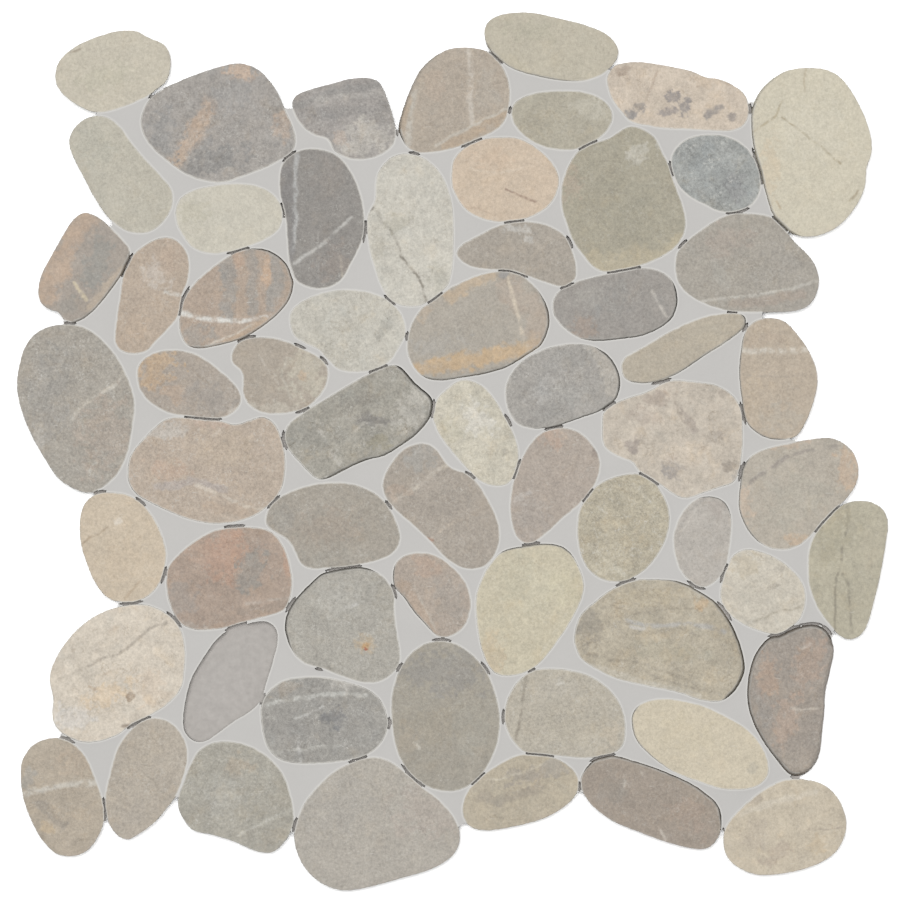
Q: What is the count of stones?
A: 60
